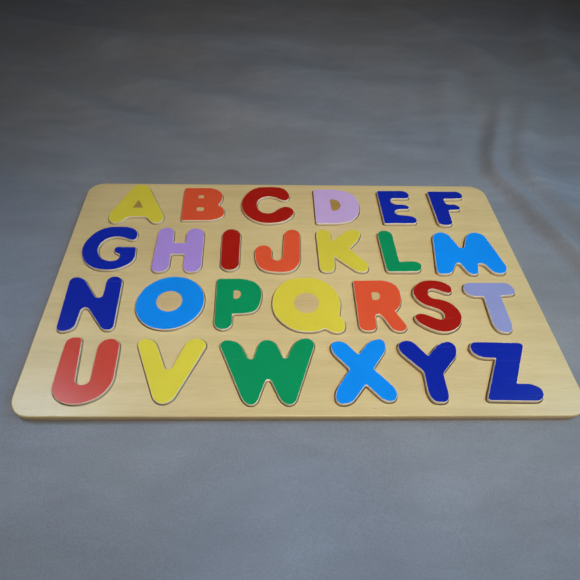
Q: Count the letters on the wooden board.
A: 26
